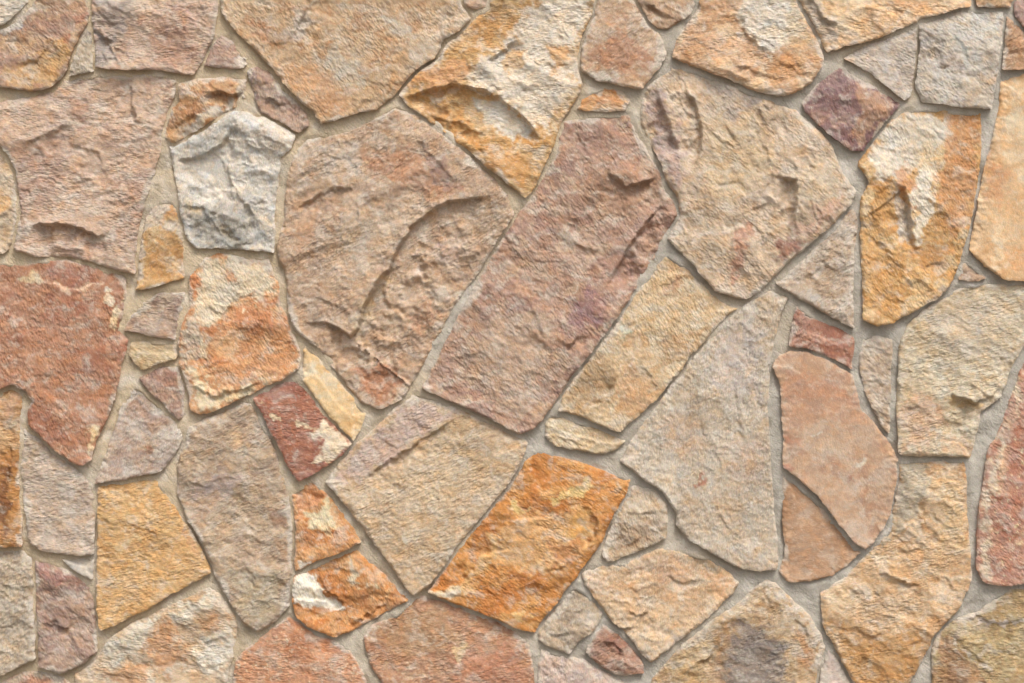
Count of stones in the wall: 73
